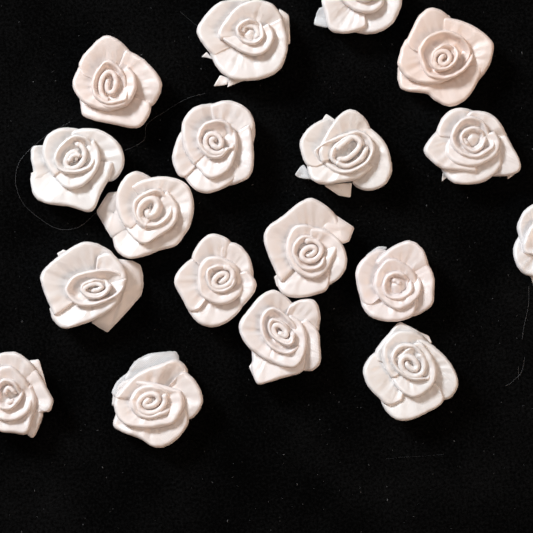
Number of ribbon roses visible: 18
